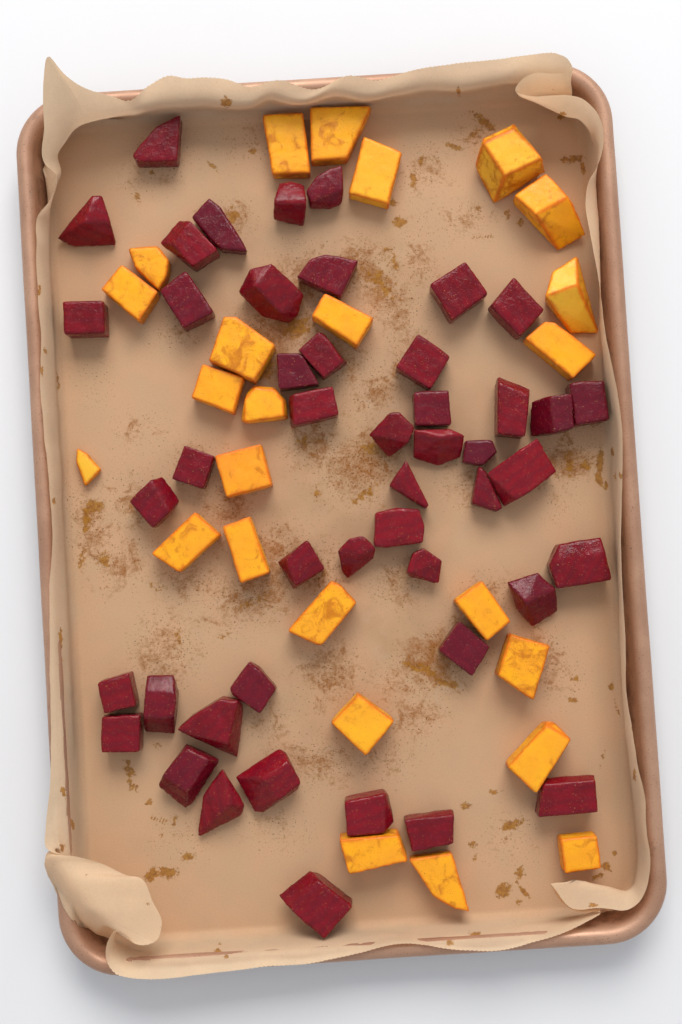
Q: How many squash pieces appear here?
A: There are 25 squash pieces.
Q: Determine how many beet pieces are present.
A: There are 47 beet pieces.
